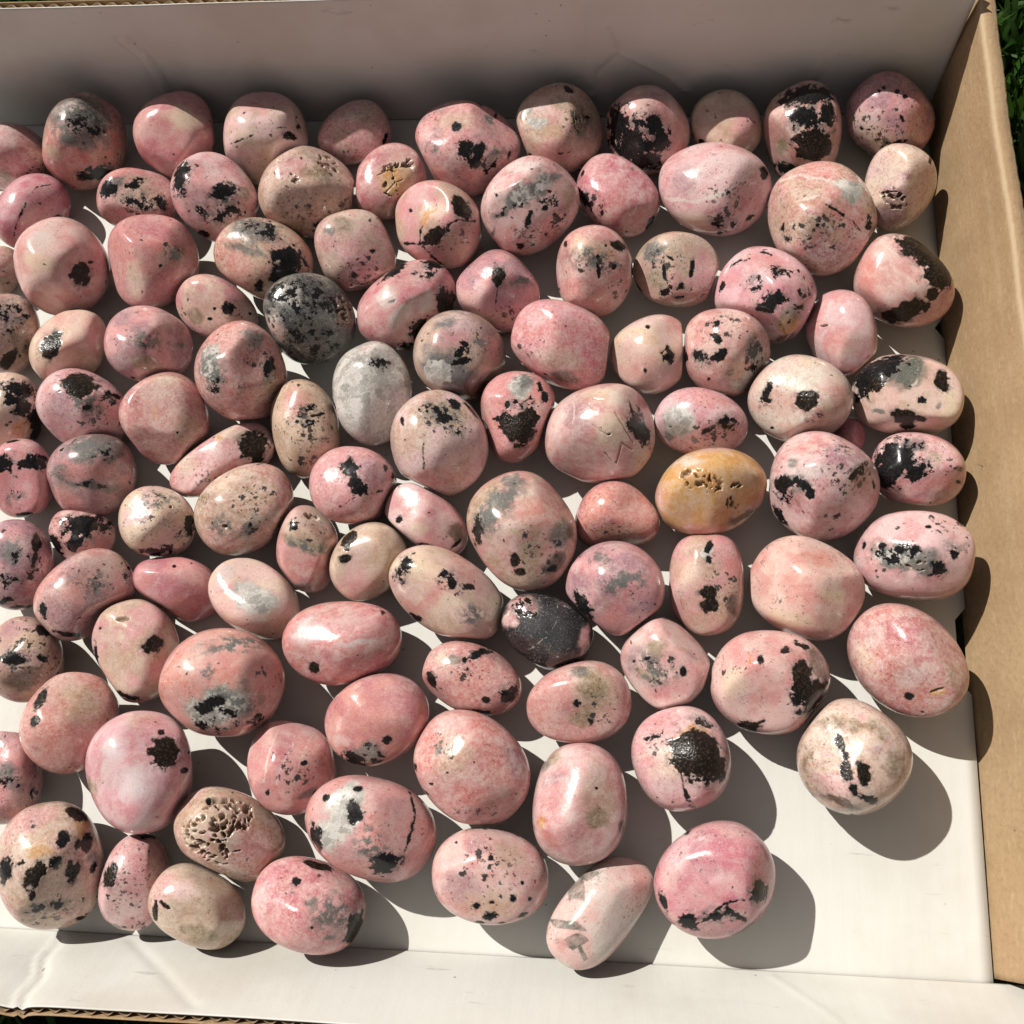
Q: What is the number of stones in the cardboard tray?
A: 108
